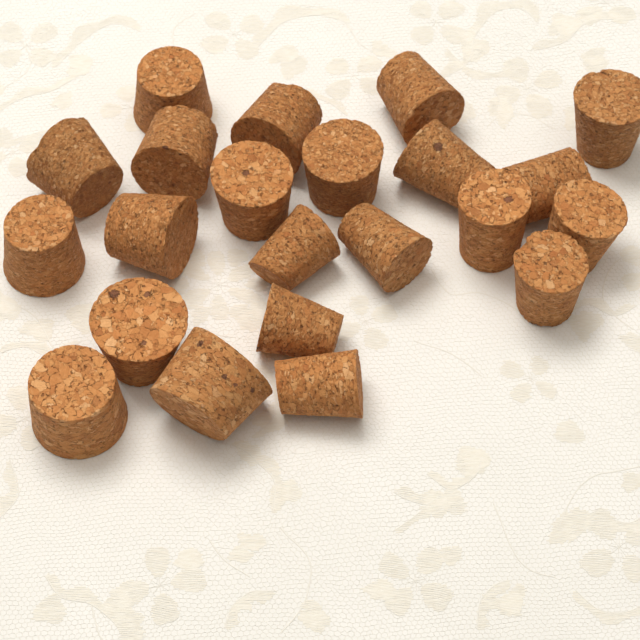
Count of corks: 22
